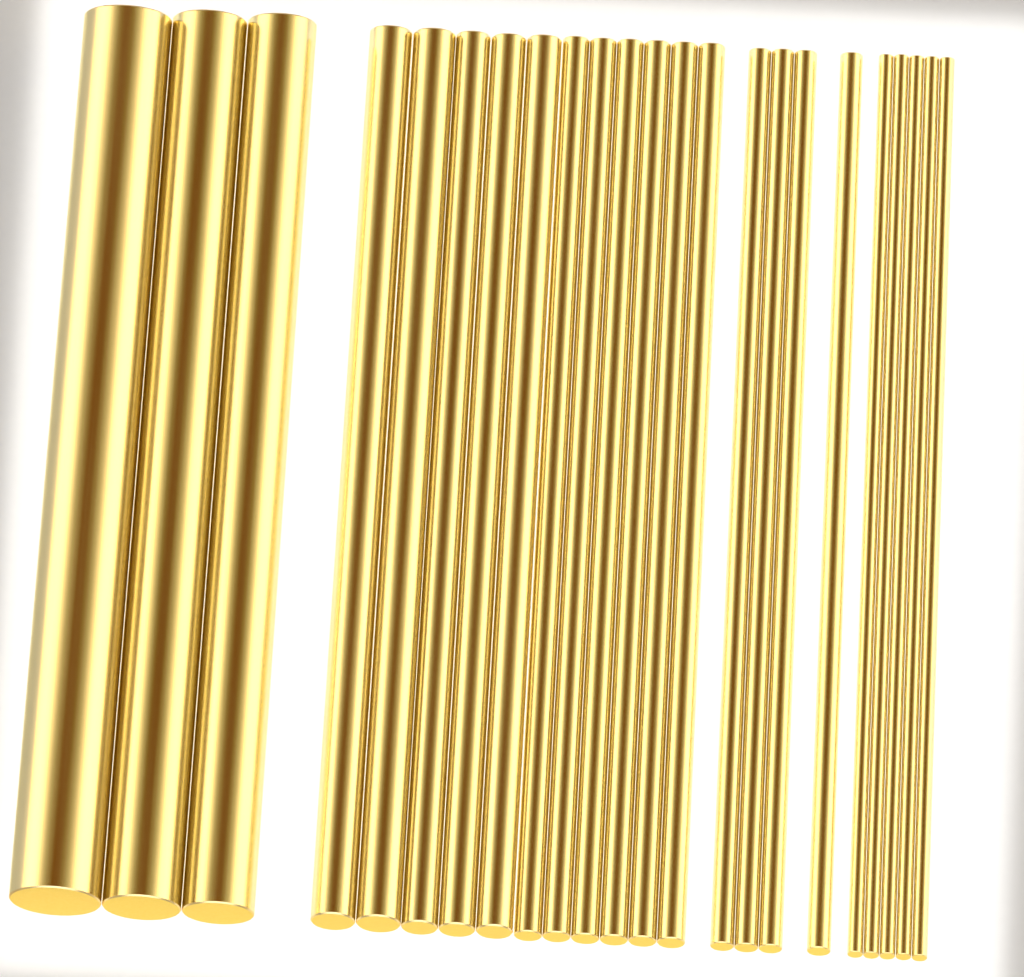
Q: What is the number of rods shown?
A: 23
